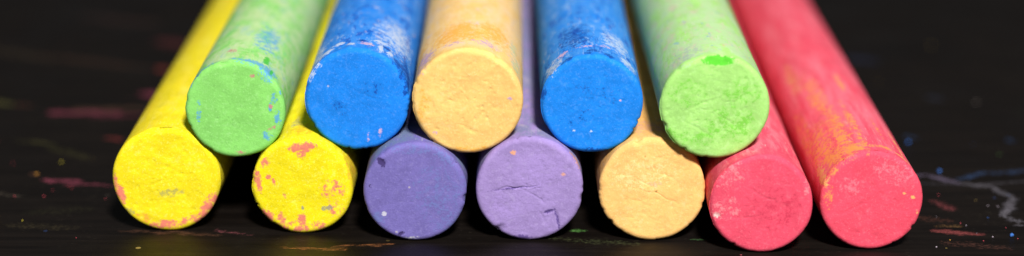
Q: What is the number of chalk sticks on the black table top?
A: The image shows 12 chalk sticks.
